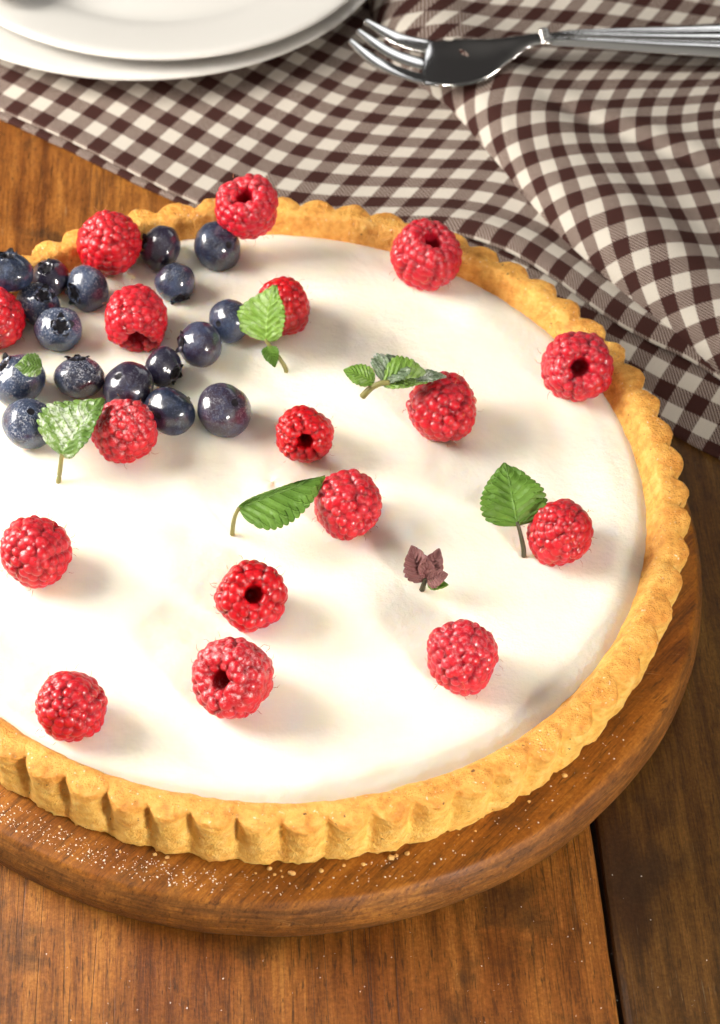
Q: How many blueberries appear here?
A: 17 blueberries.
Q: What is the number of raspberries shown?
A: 17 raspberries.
